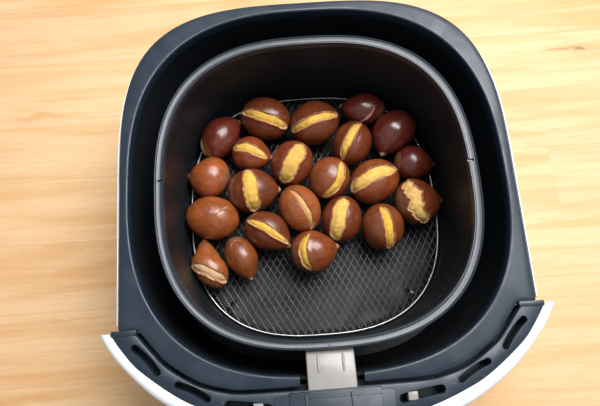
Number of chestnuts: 22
